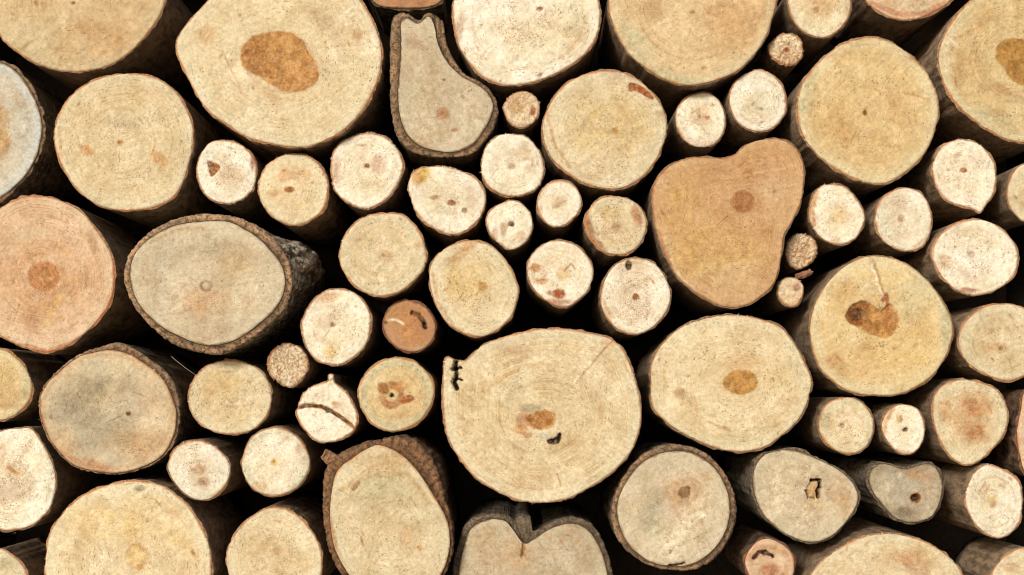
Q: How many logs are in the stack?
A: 70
